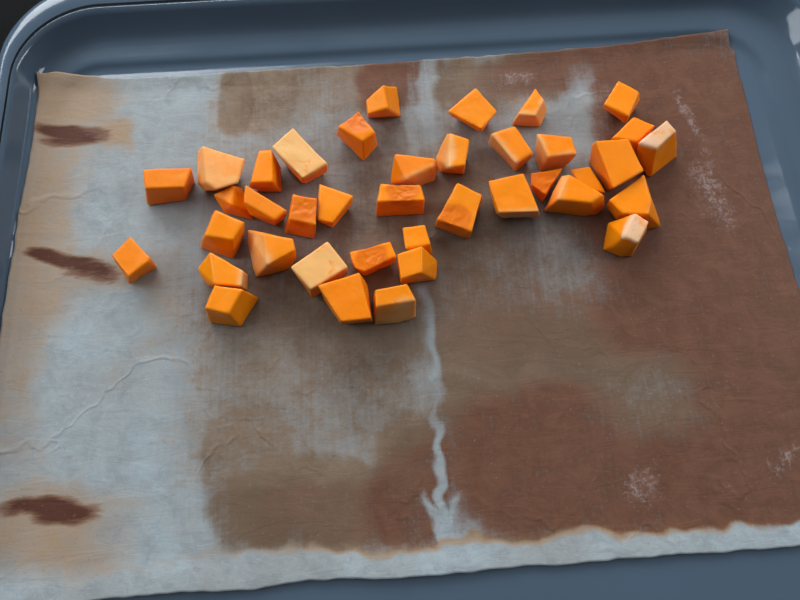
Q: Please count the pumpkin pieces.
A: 39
